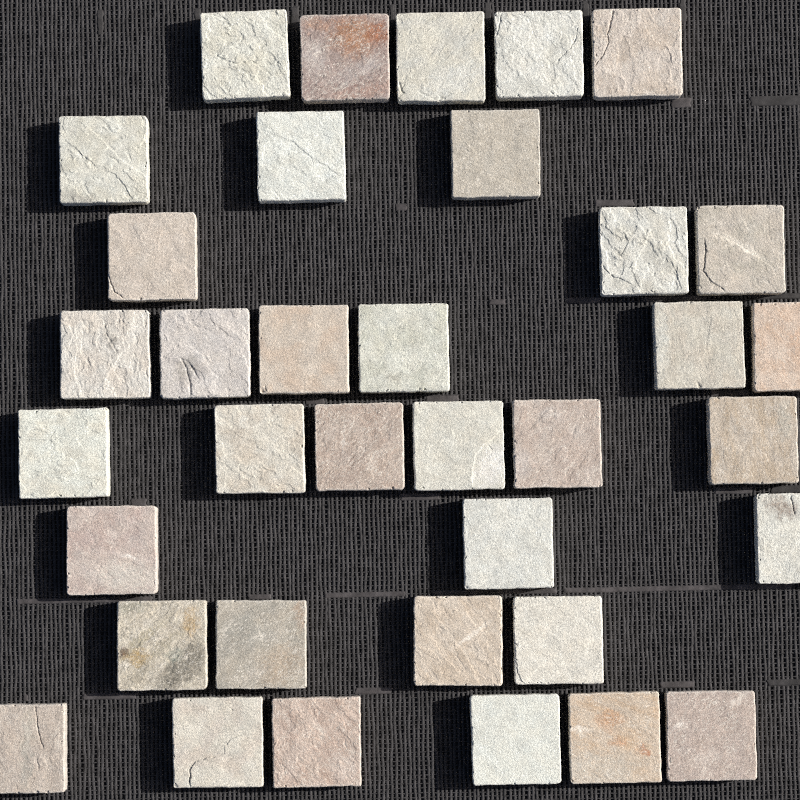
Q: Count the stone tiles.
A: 36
